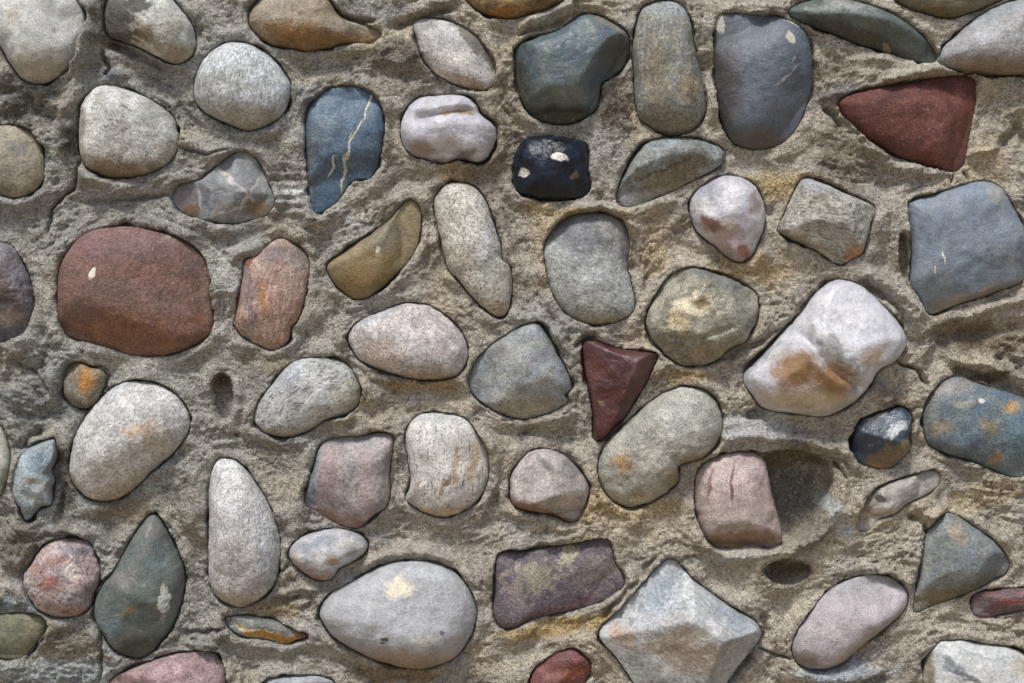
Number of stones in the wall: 63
